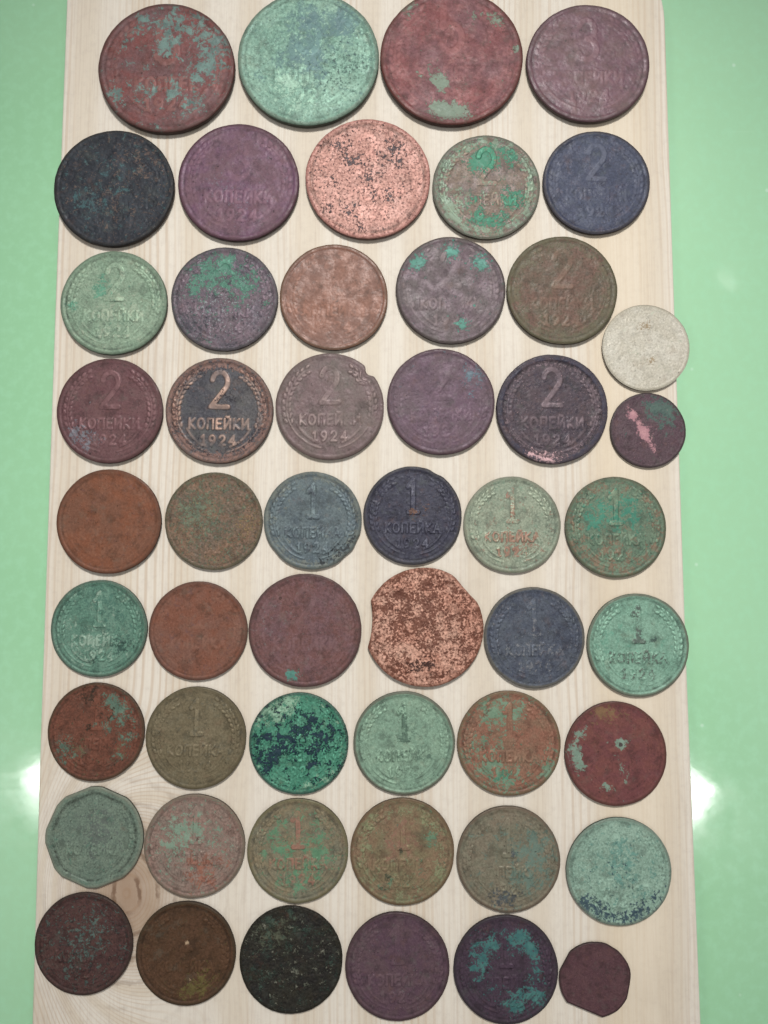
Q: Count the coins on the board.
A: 51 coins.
